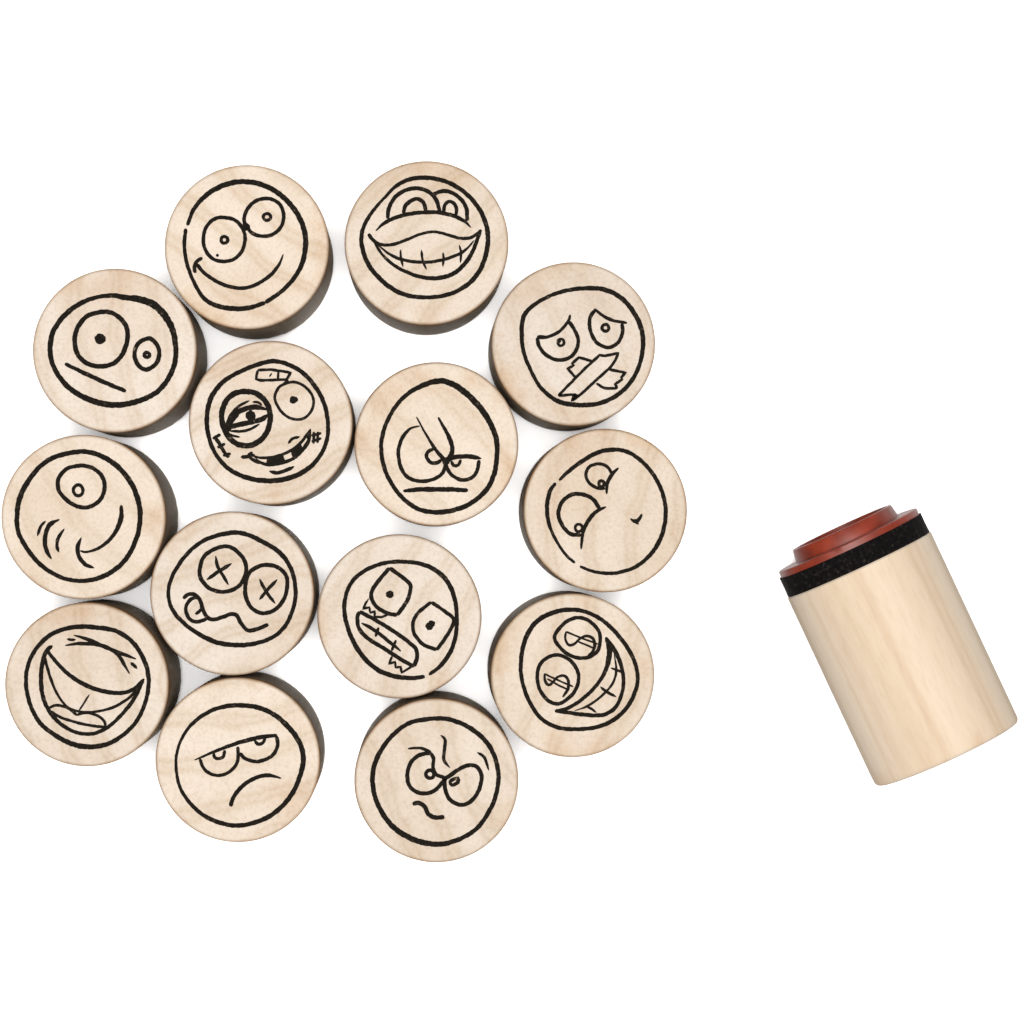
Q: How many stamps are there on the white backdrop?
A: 15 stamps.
